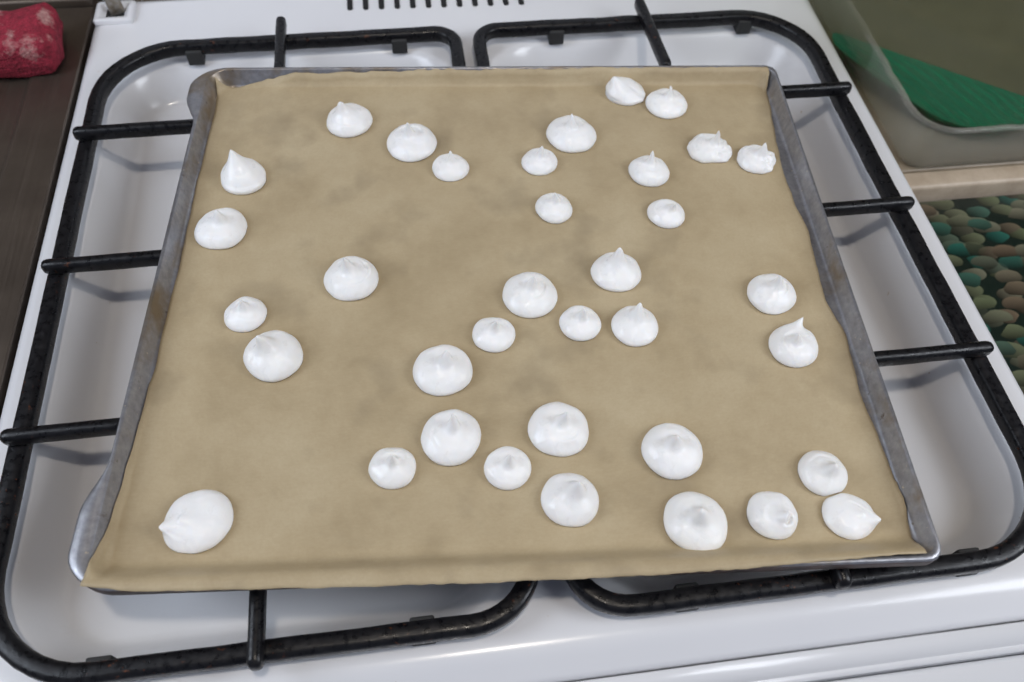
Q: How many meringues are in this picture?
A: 36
